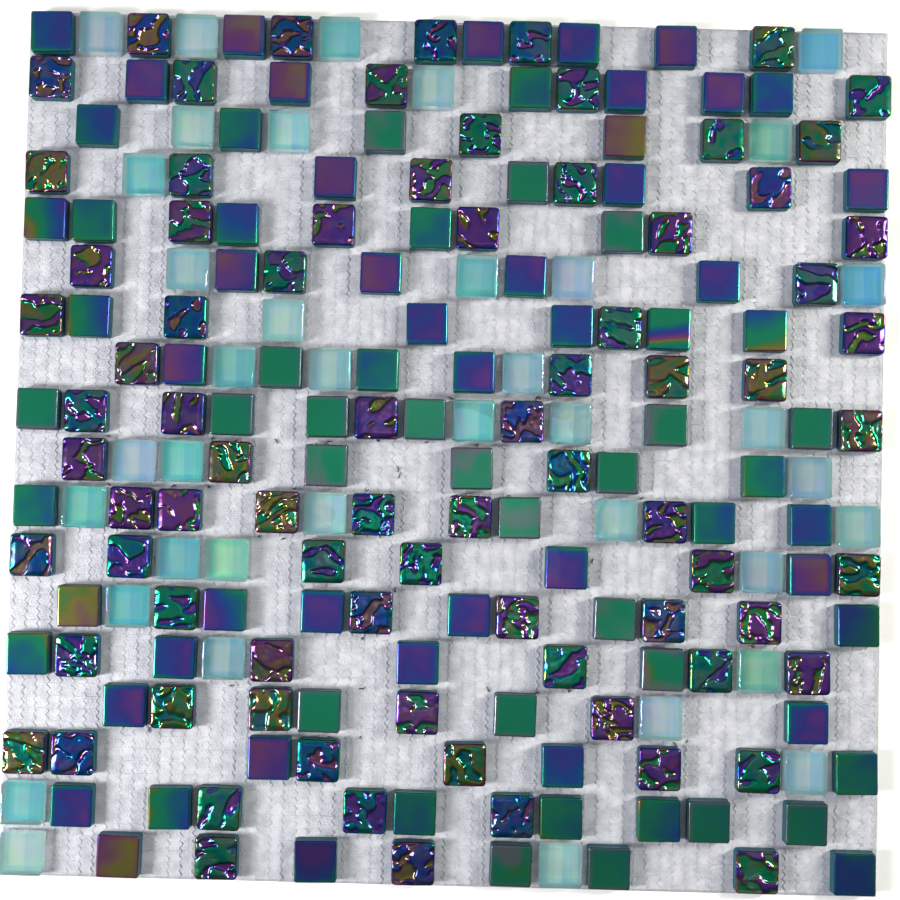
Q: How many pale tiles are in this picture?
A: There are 38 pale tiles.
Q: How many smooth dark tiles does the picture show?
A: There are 82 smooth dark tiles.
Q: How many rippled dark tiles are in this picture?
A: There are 80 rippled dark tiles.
